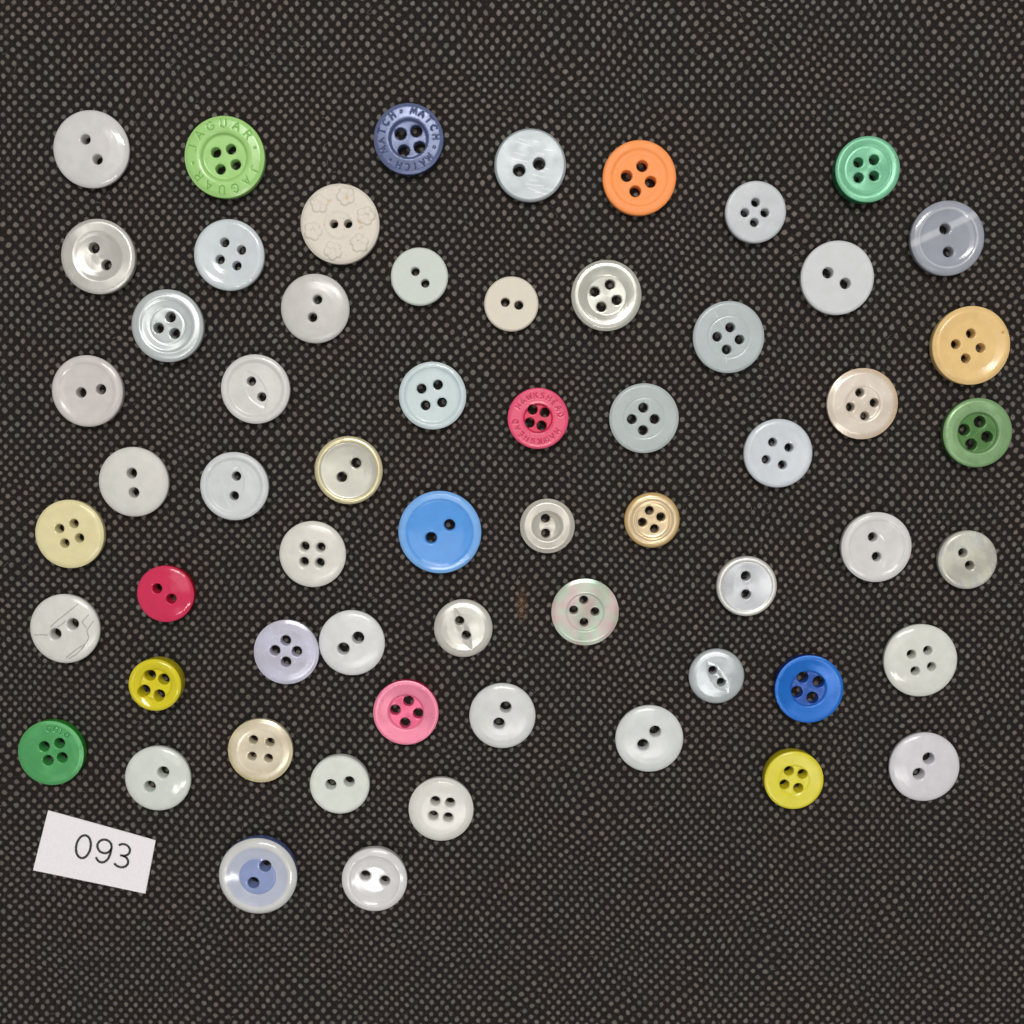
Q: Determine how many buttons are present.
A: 60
